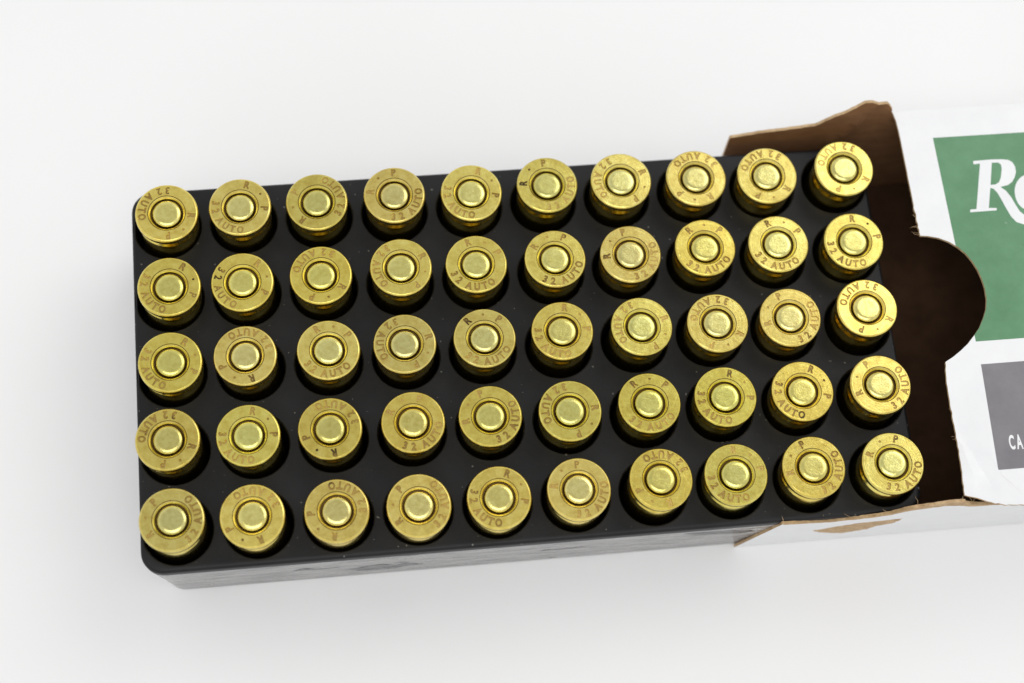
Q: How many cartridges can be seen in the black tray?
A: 50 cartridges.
